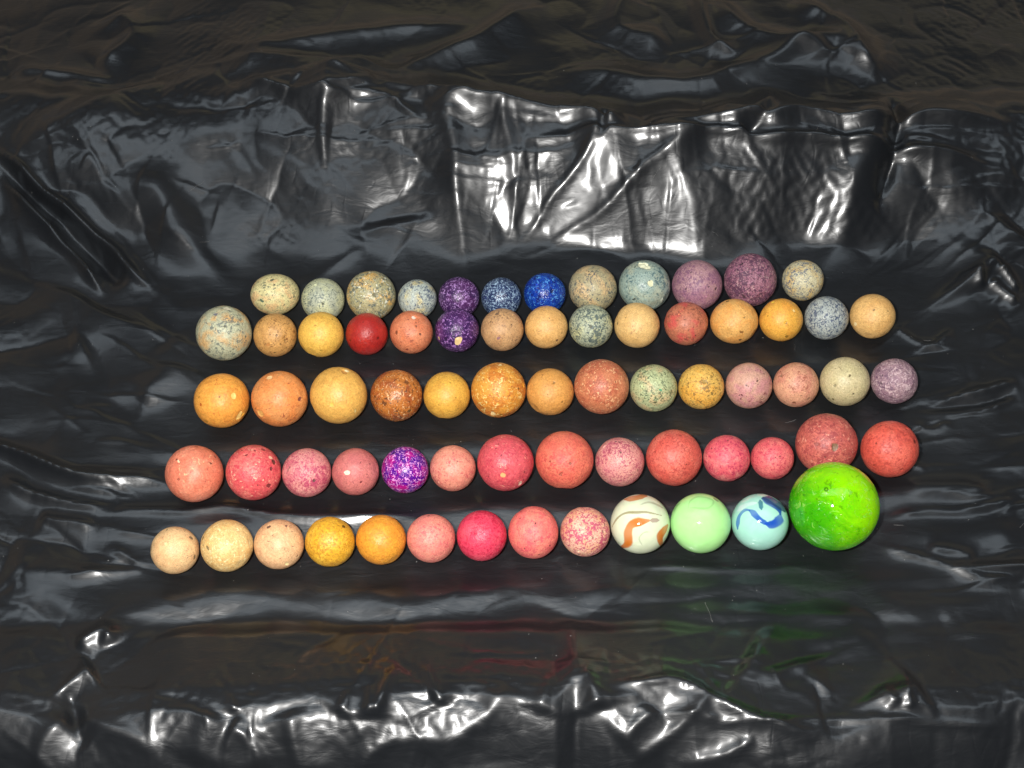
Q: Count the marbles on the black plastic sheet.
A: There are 68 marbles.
